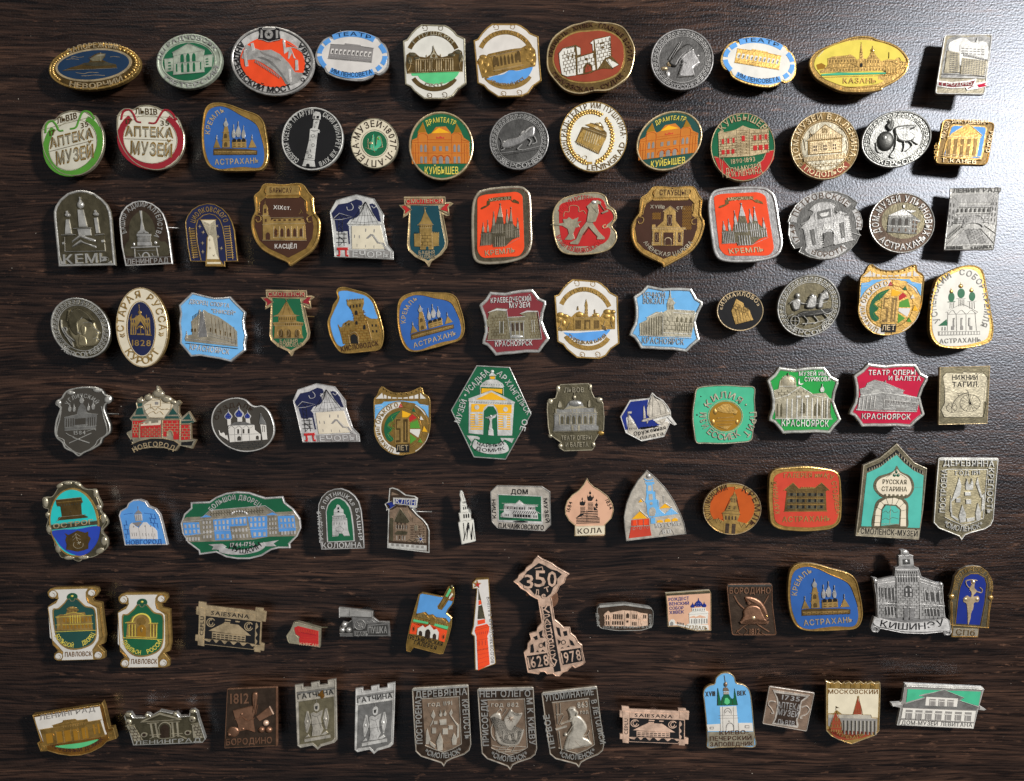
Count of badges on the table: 102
